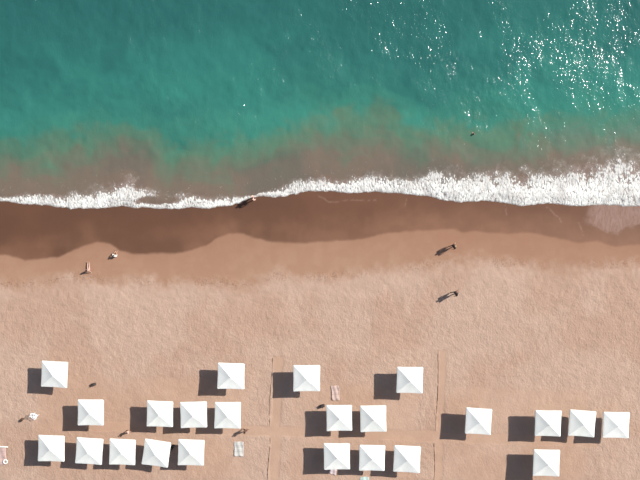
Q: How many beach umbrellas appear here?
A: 23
